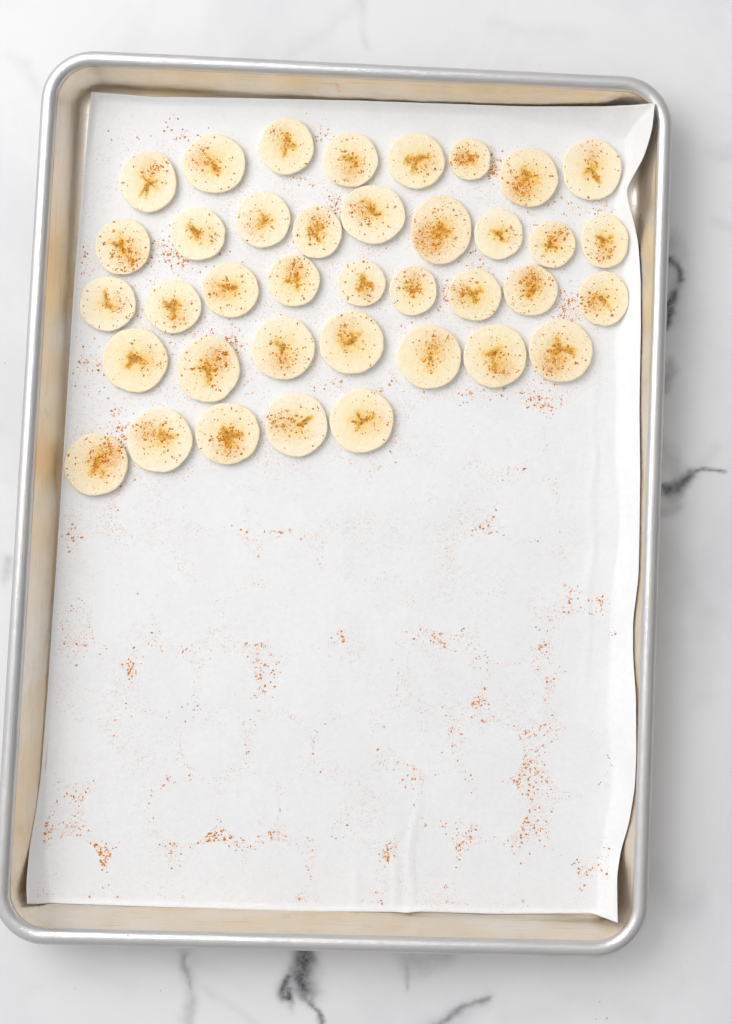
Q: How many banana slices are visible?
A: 38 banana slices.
